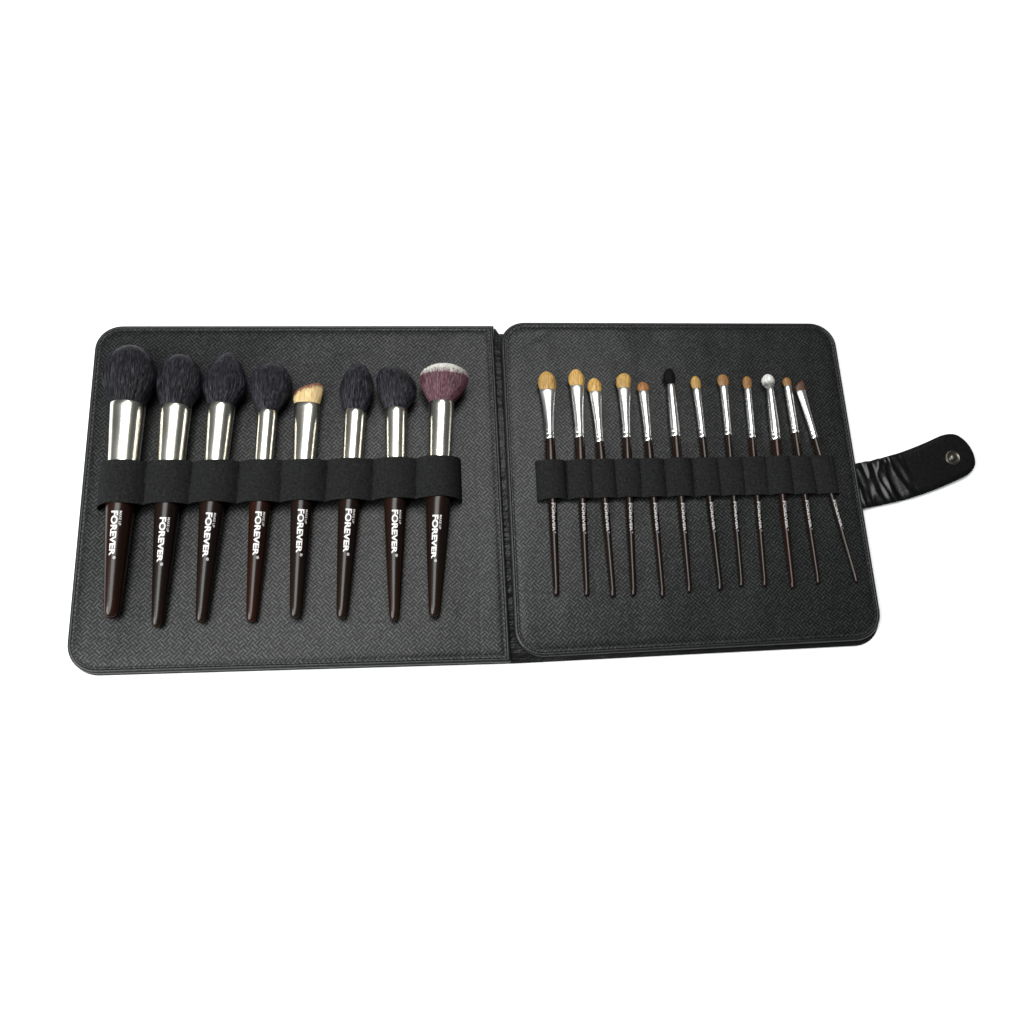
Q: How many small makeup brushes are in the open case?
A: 12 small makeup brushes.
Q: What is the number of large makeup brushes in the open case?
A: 8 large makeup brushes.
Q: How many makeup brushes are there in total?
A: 20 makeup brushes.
